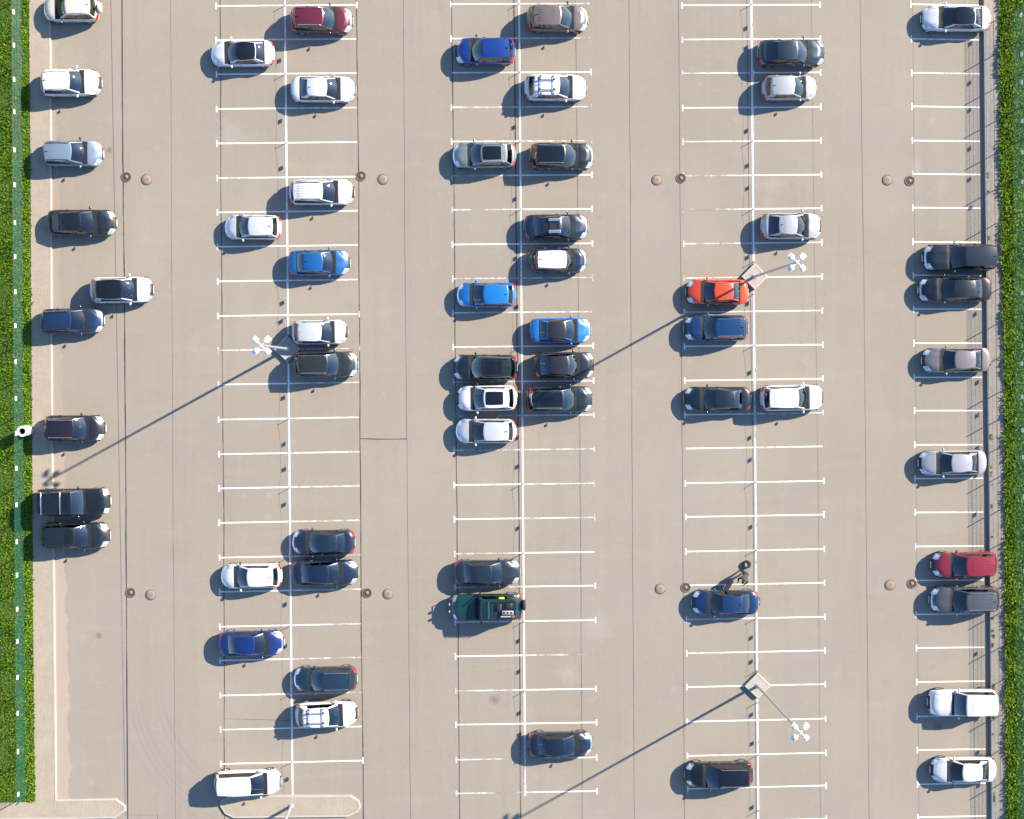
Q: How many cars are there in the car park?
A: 59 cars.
